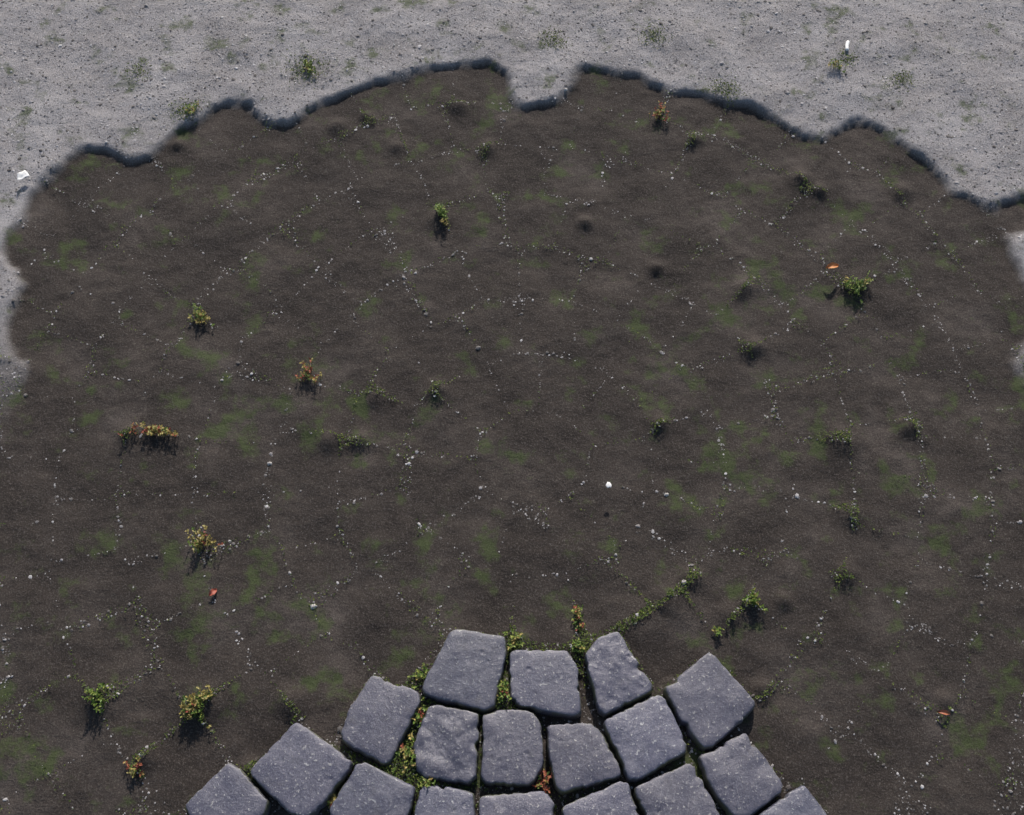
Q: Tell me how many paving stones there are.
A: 18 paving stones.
